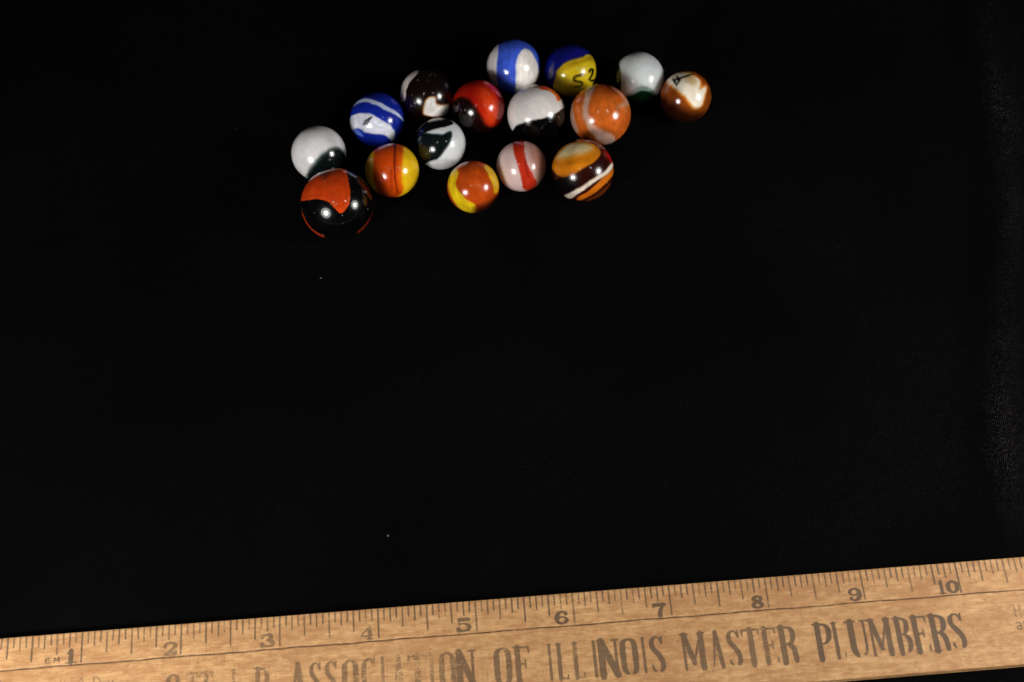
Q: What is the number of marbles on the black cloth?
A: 16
